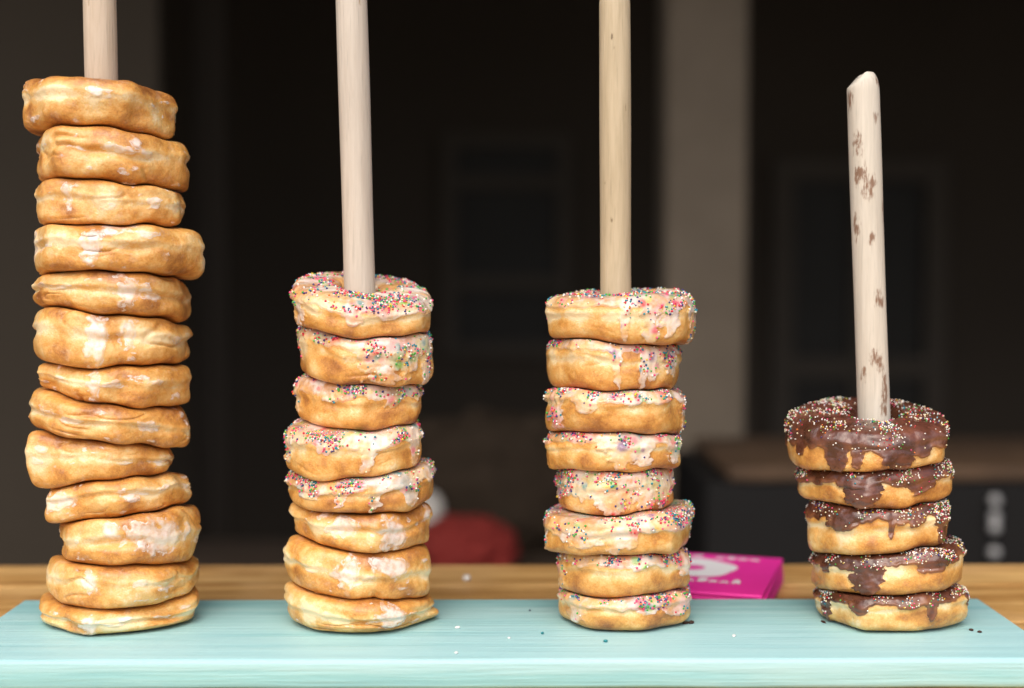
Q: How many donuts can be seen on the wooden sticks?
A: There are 34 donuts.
